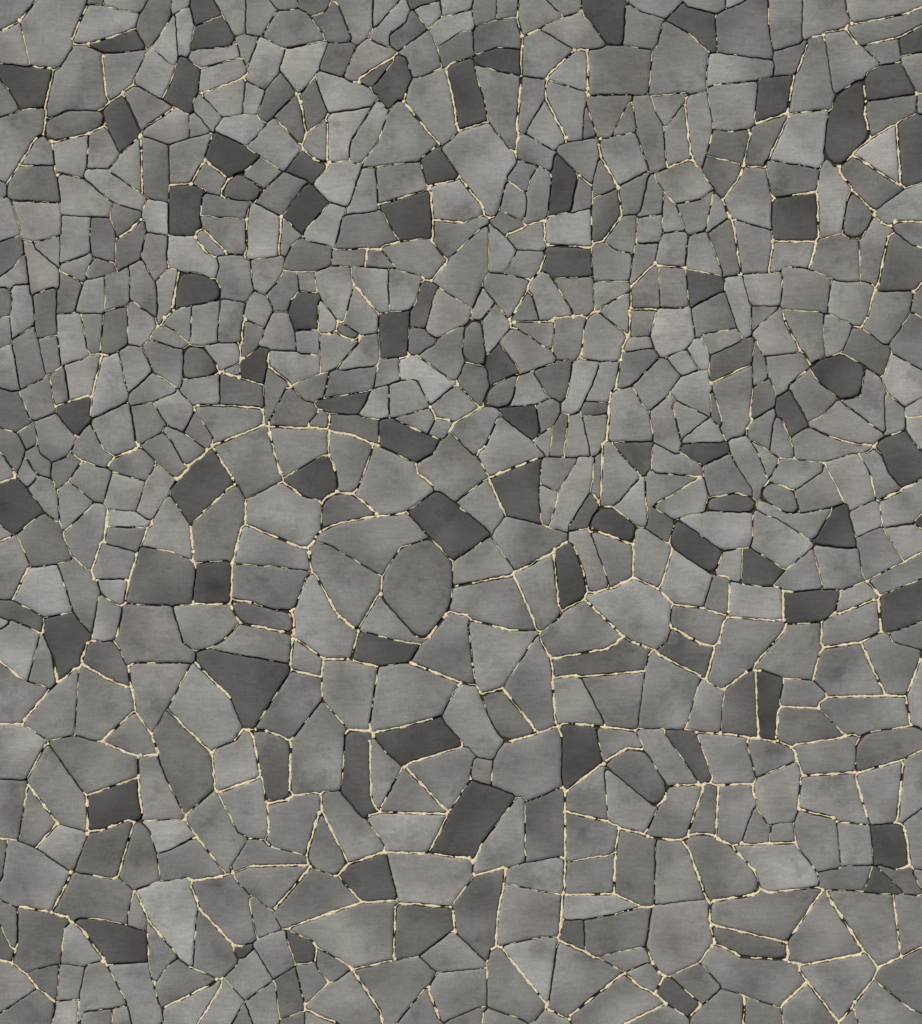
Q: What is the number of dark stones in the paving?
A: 70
